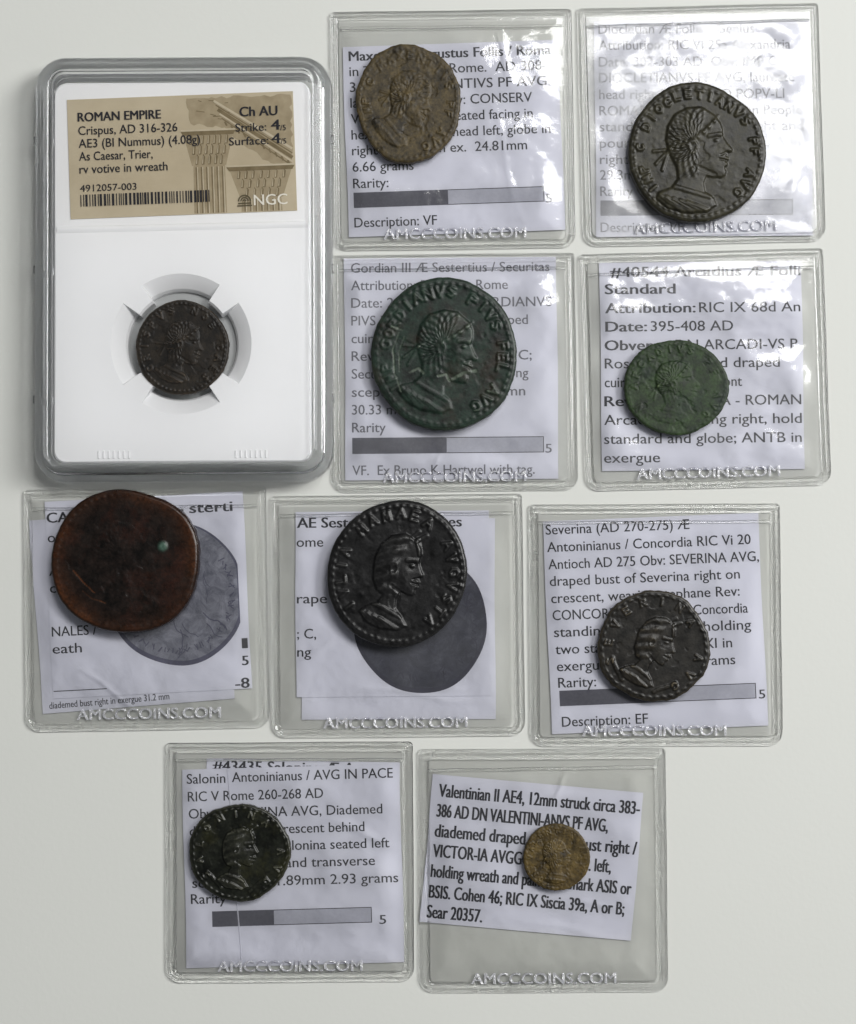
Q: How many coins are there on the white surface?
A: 10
